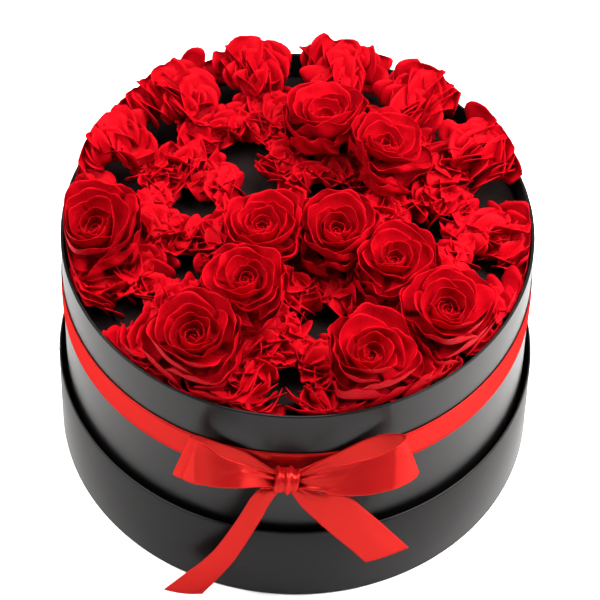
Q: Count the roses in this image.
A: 10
